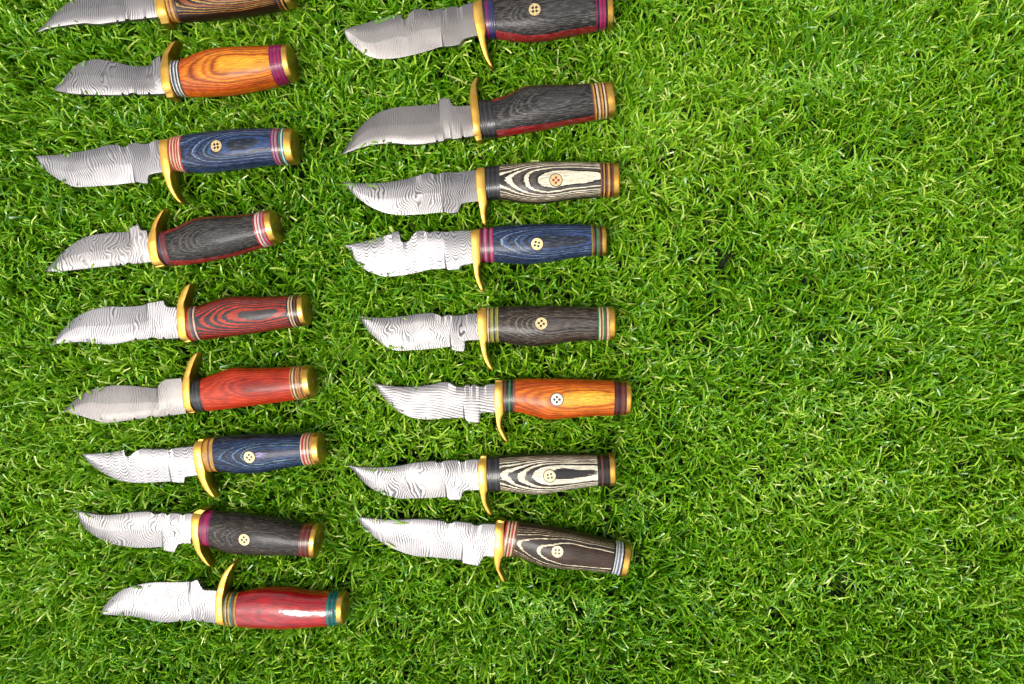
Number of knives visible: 17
